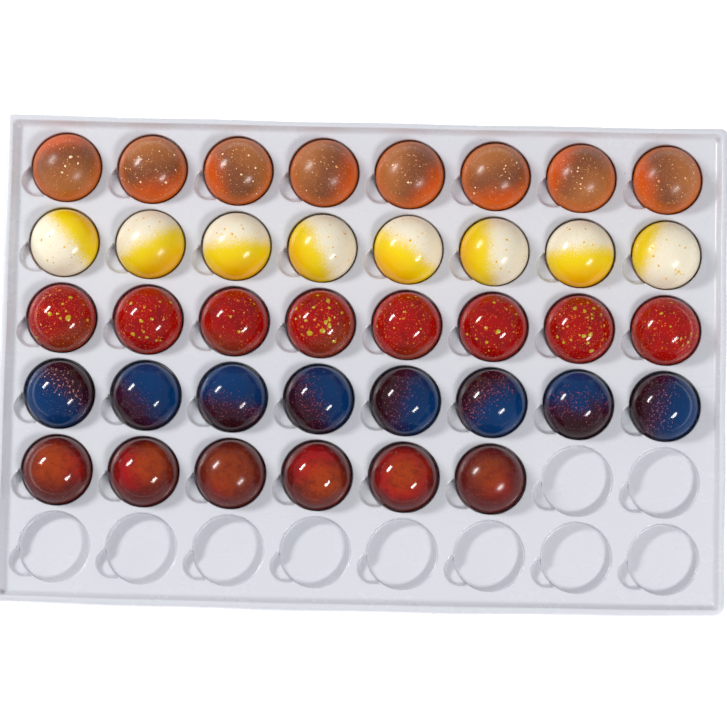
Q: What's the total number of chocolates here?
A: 38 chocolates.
